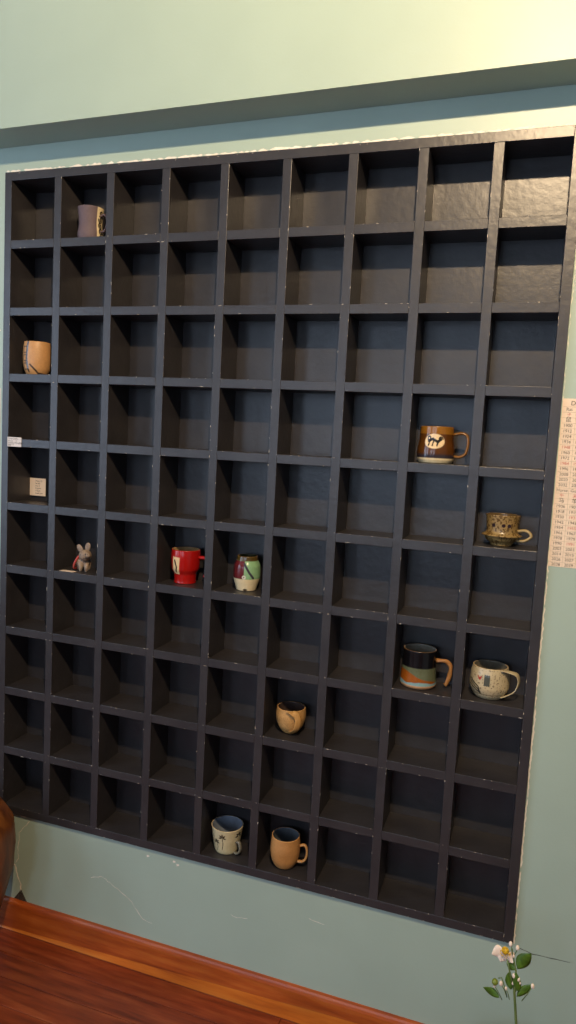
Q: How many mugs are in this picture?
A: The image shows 11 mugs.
